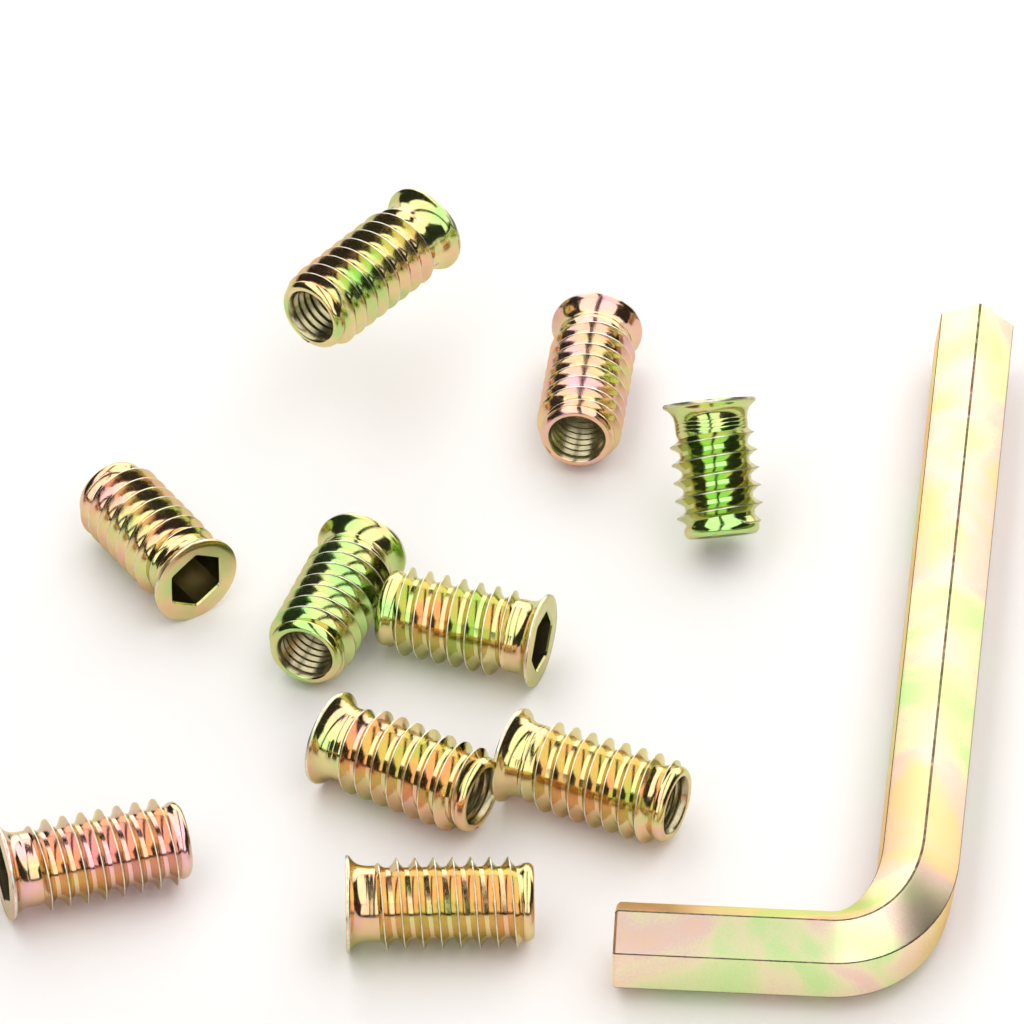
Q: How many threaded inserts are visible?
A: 10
